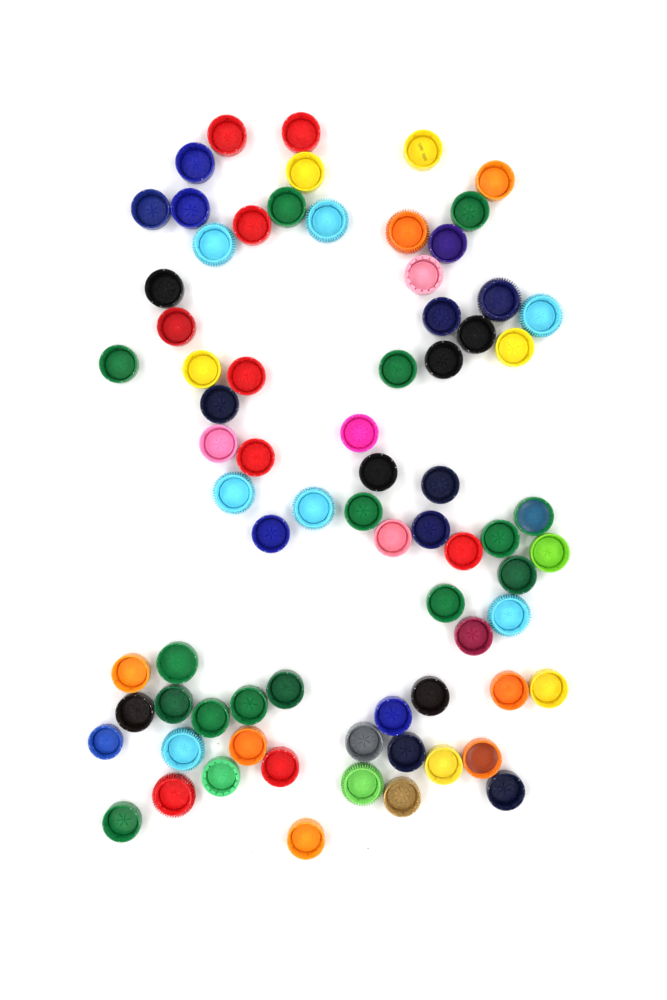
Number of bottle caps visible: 74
